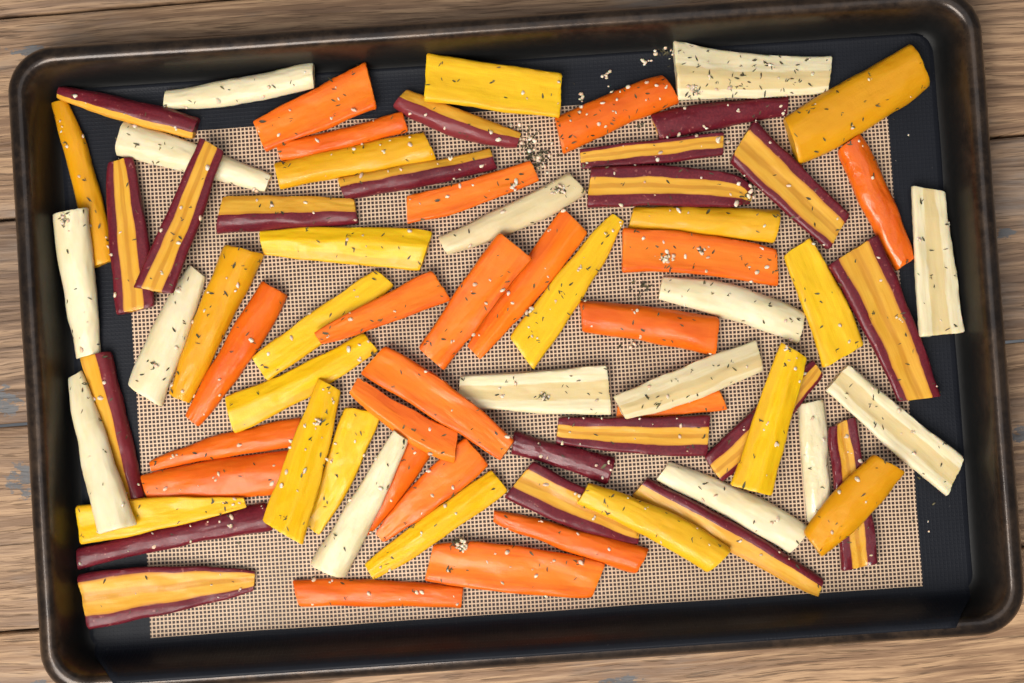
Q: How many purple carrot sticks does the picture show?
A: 20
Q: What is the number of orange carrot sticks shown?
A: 21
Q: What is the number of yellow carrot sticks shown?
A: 18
